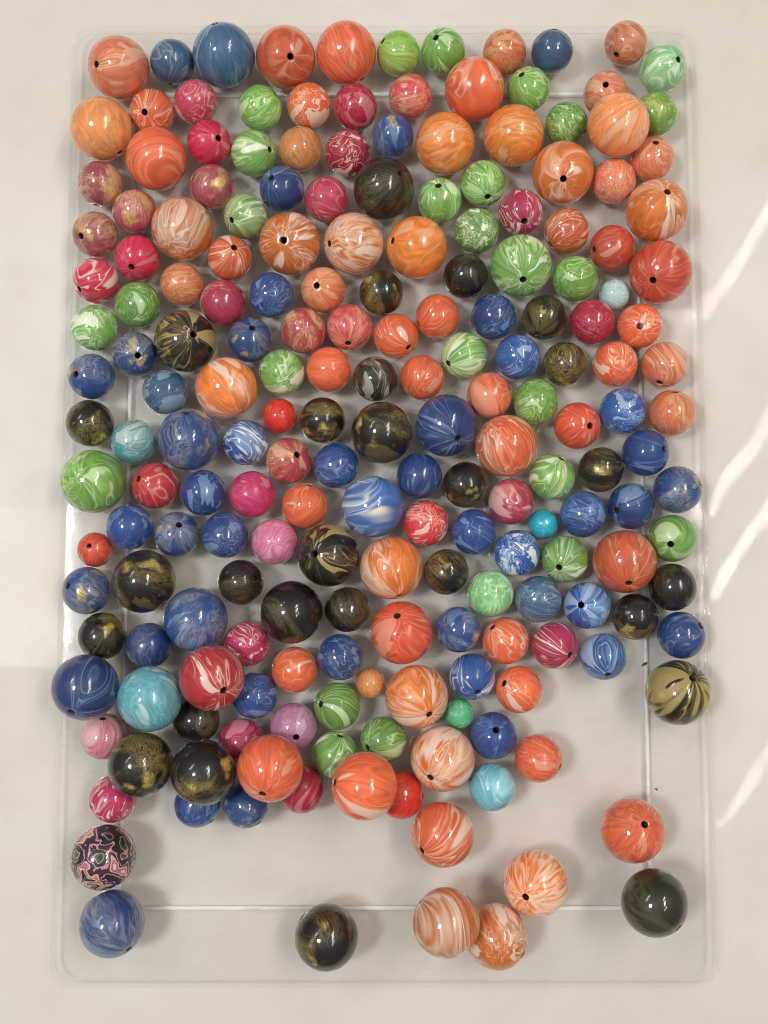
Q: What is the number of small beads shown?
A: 146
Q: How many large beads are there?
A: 53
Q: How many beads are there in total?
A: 199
